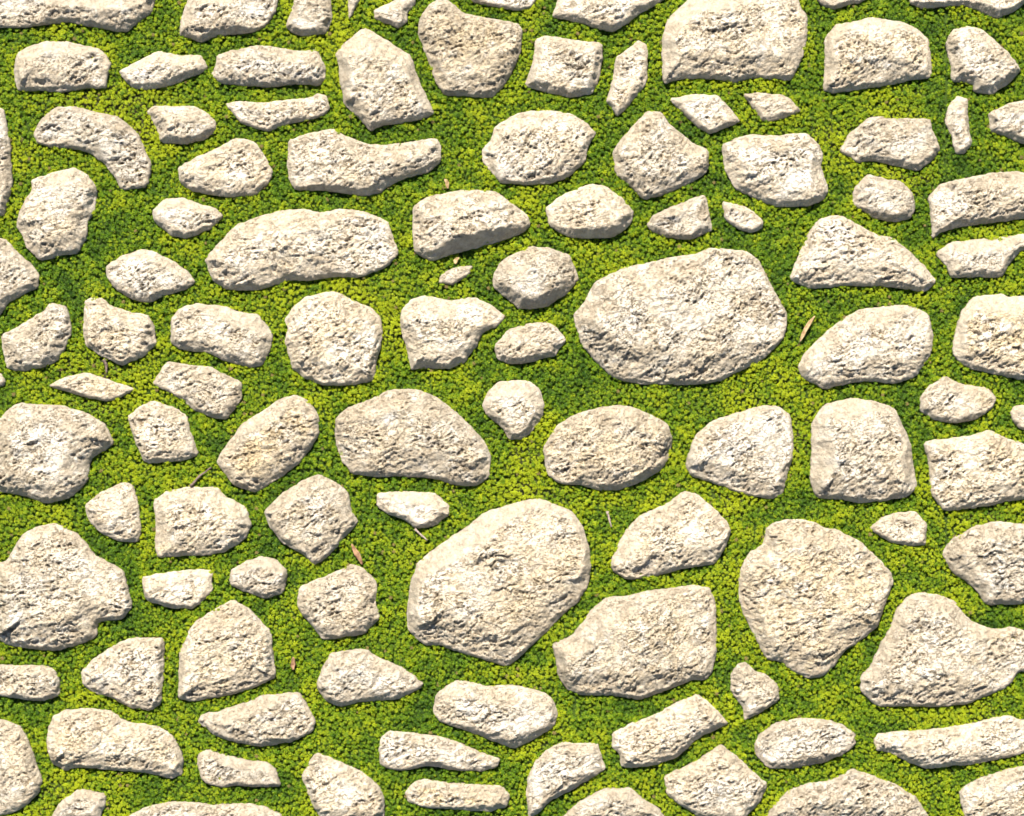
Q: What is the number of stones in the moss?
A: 109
